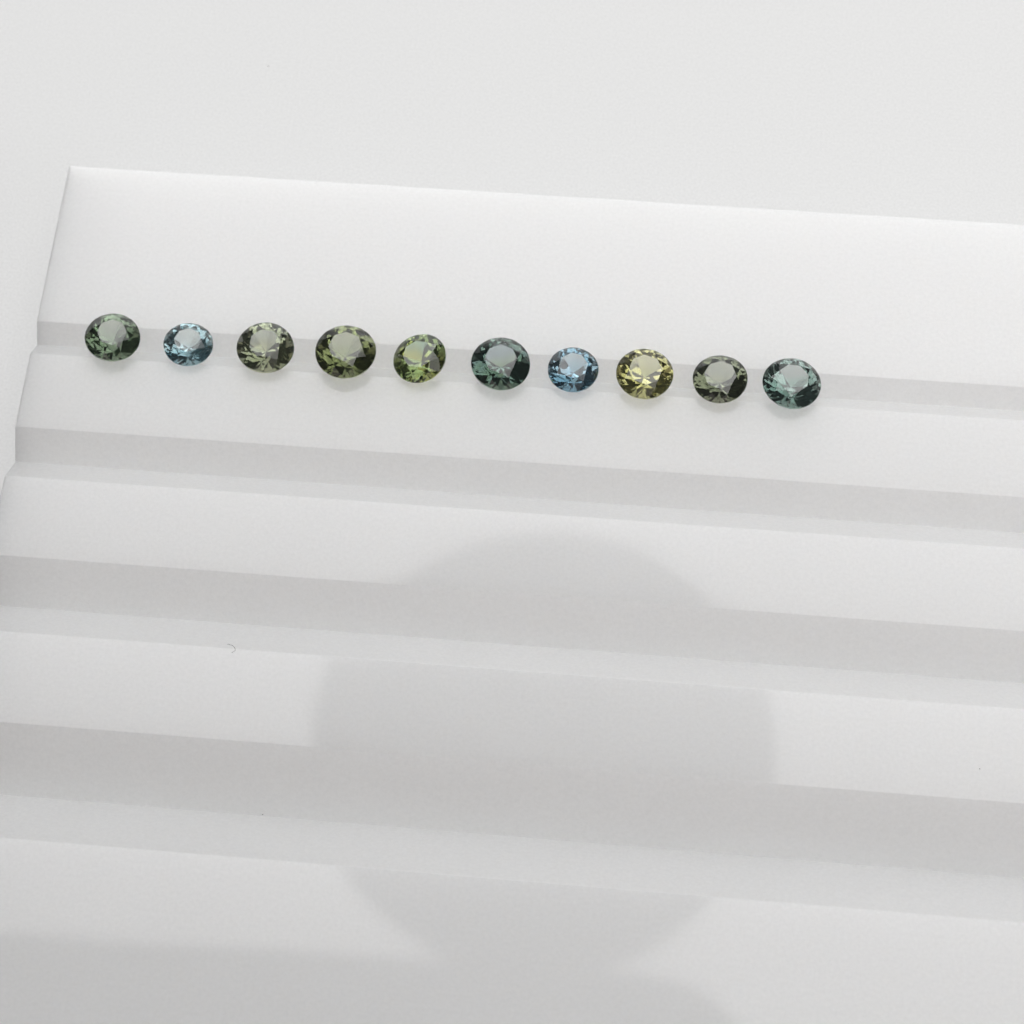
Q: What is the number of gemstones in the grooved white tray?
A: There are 10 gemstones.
